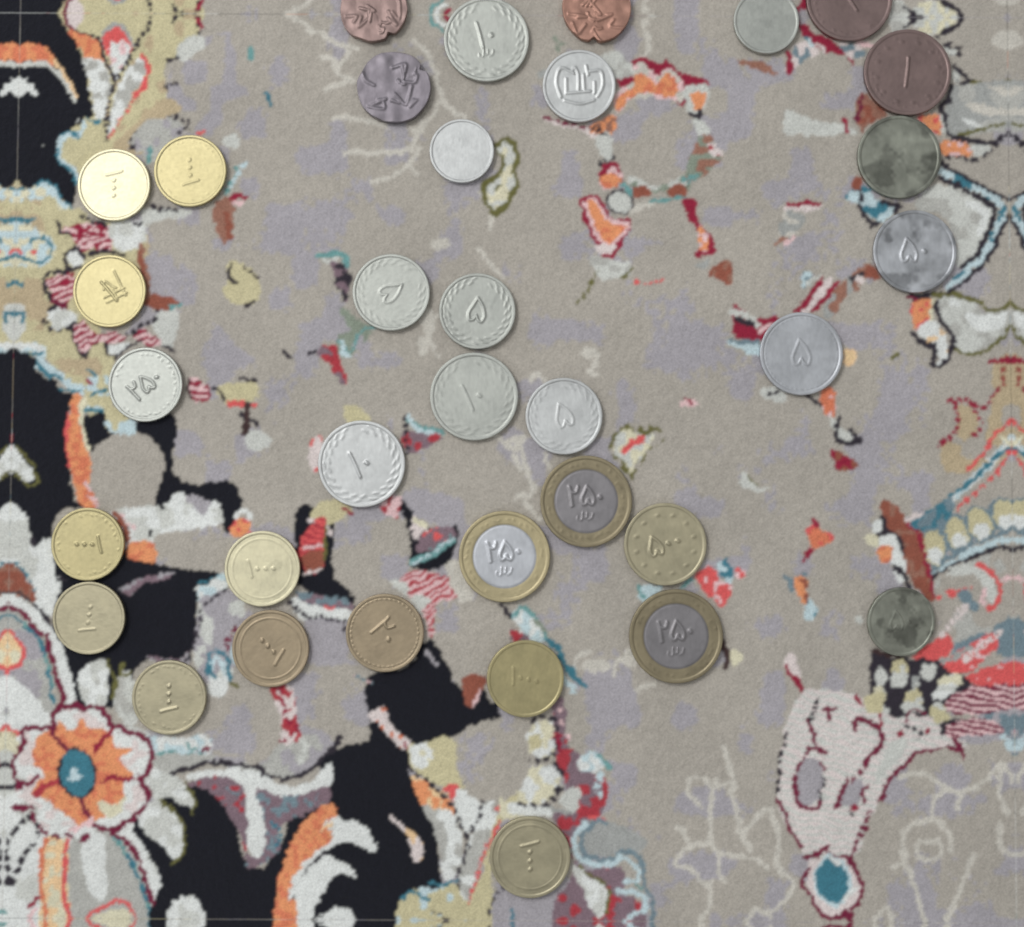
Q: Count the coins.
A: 34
